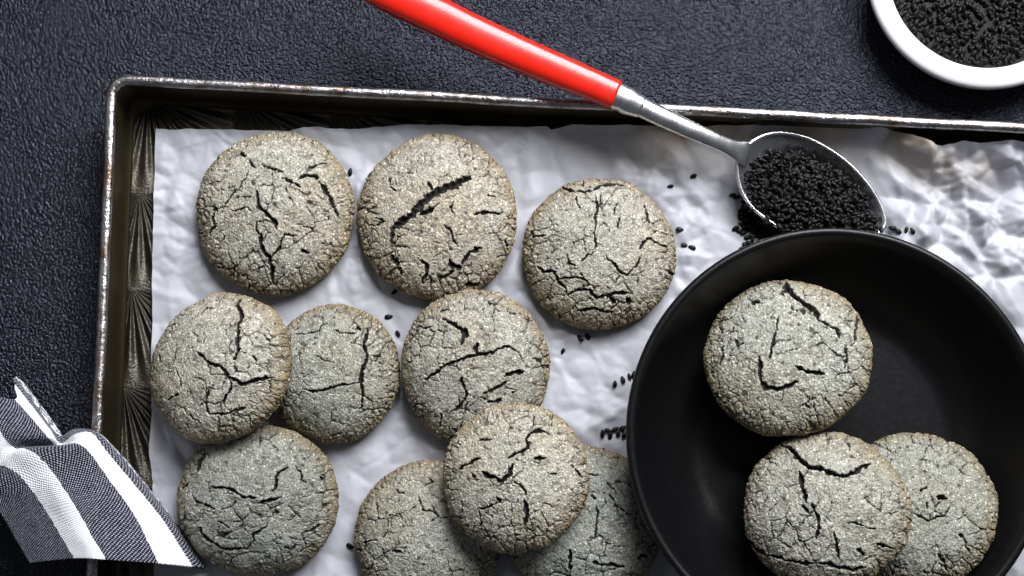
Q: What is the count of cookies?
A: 13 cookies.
